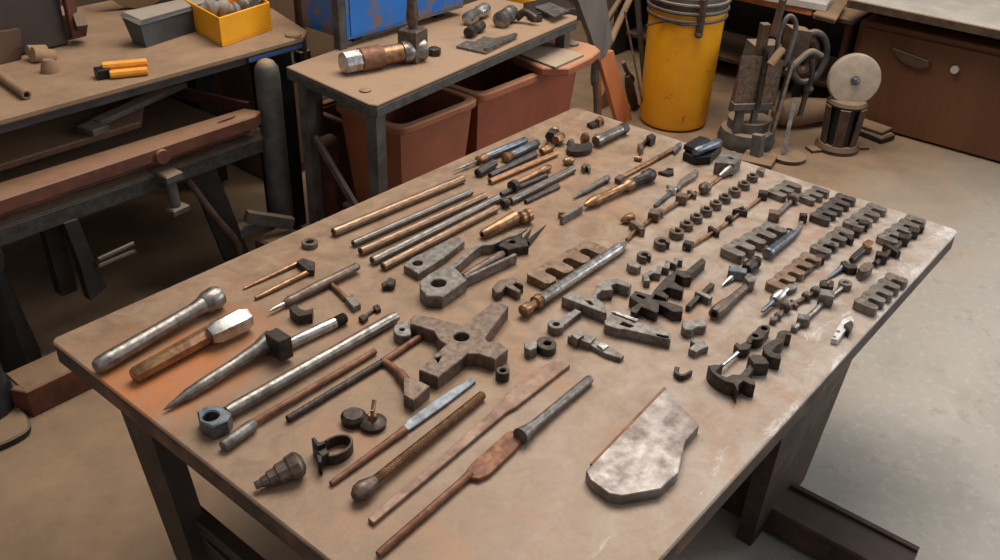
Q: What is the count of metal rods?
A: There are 11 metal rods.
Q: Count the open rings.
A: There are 11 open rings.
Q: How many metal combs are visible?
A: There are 10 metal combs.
